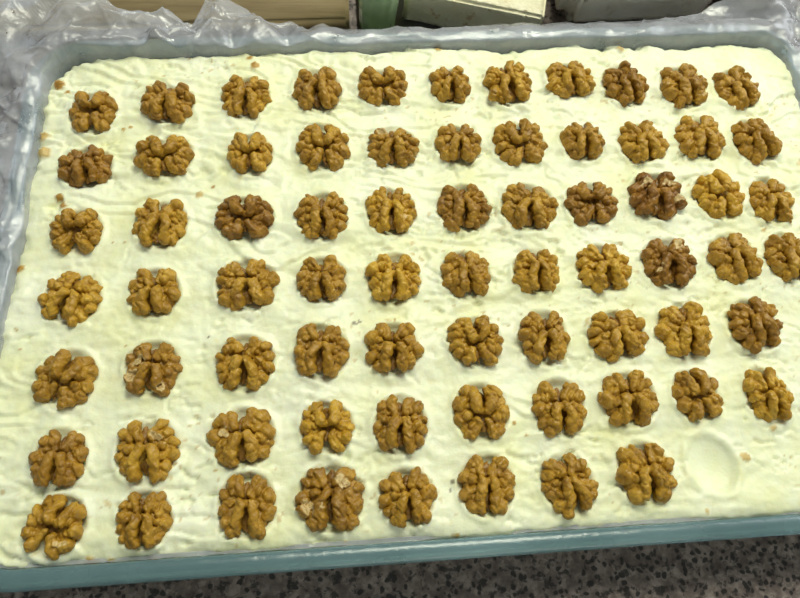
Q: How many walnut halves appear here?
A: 72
